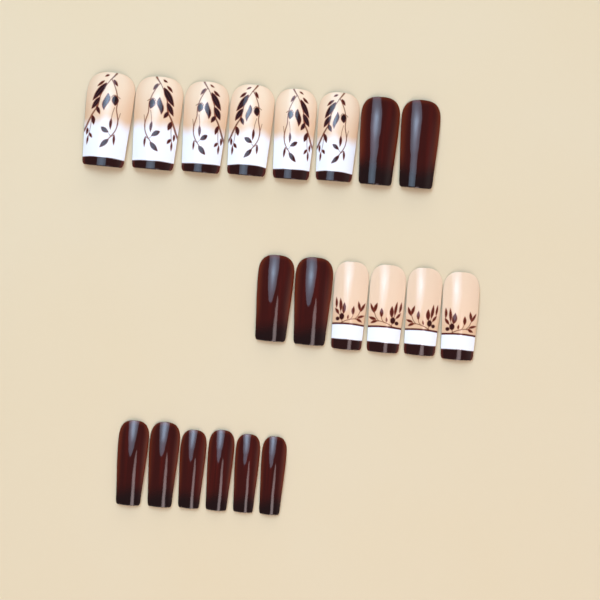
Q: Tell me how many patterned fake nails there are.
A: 10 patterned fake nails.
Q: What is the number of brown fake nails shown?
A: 10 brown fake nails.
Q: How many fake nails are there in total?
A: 20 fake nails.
